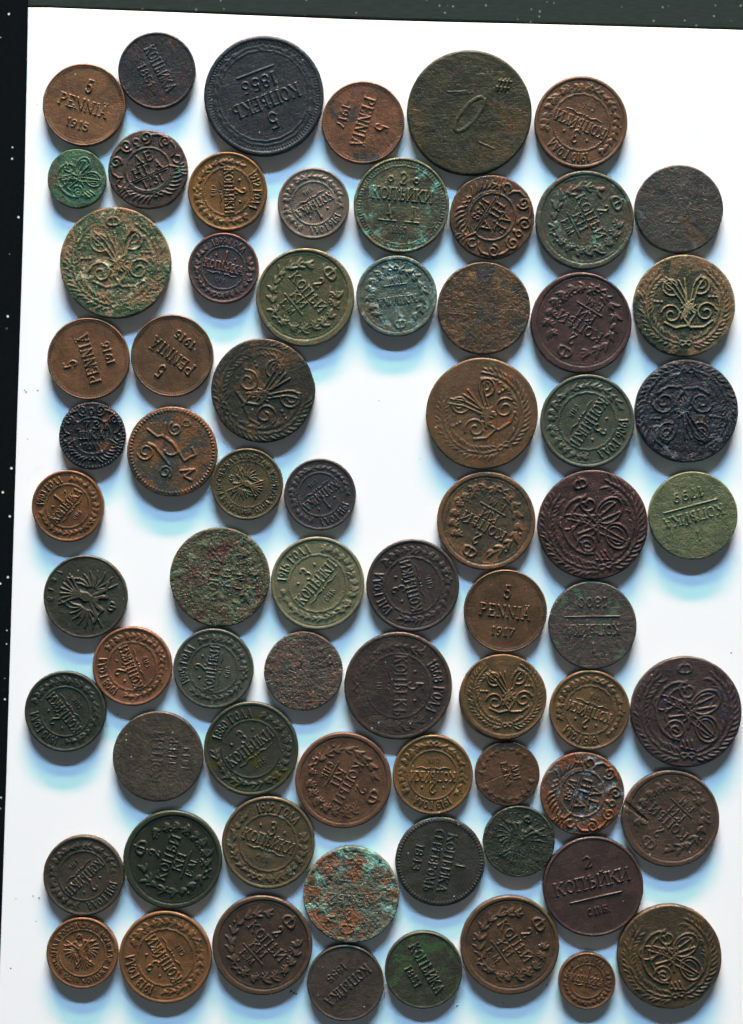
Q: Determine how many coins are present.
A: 71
